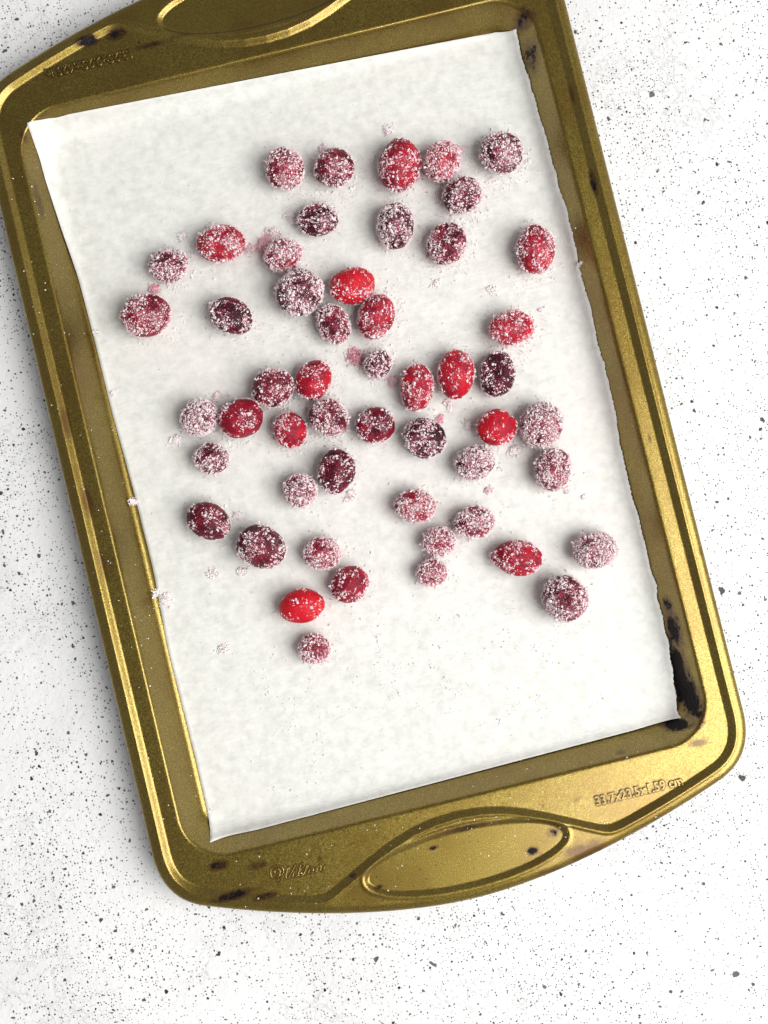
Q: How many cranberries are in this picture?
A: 52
